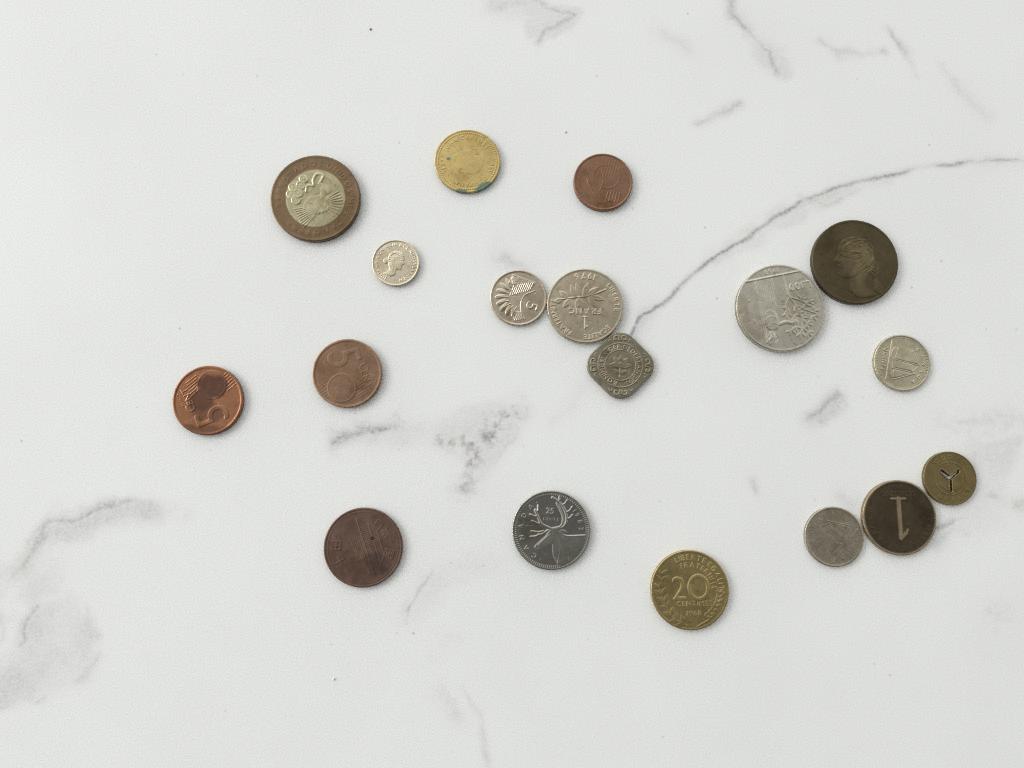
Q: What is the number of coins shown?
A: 18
